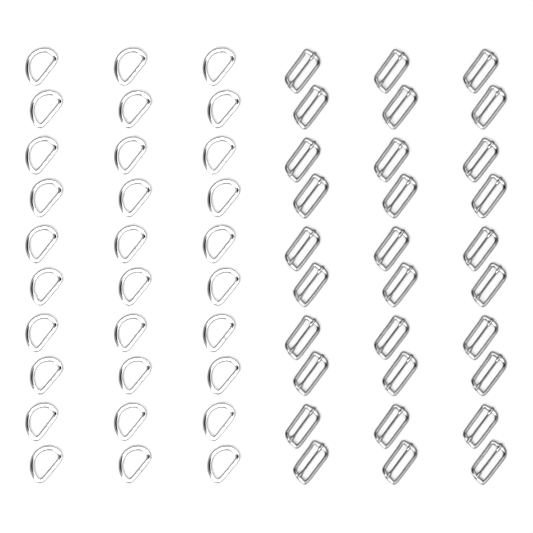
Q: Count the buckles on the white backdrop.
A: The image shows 30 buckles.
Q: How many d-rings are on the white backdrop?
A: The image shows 30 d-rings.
